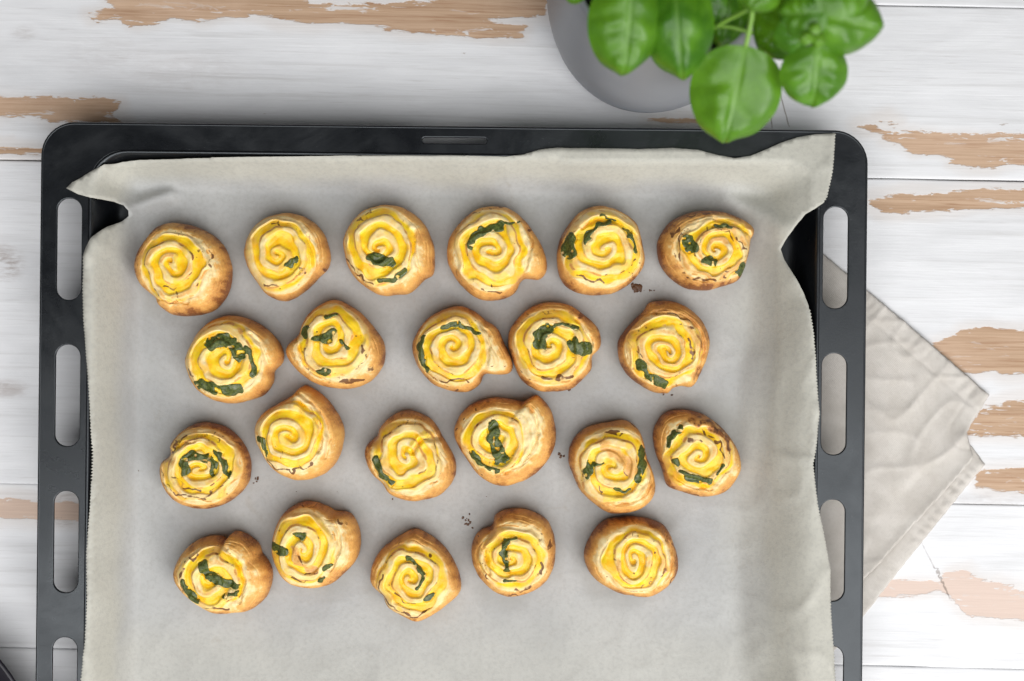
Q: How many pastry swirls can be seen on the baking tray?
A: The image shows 22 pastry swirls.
